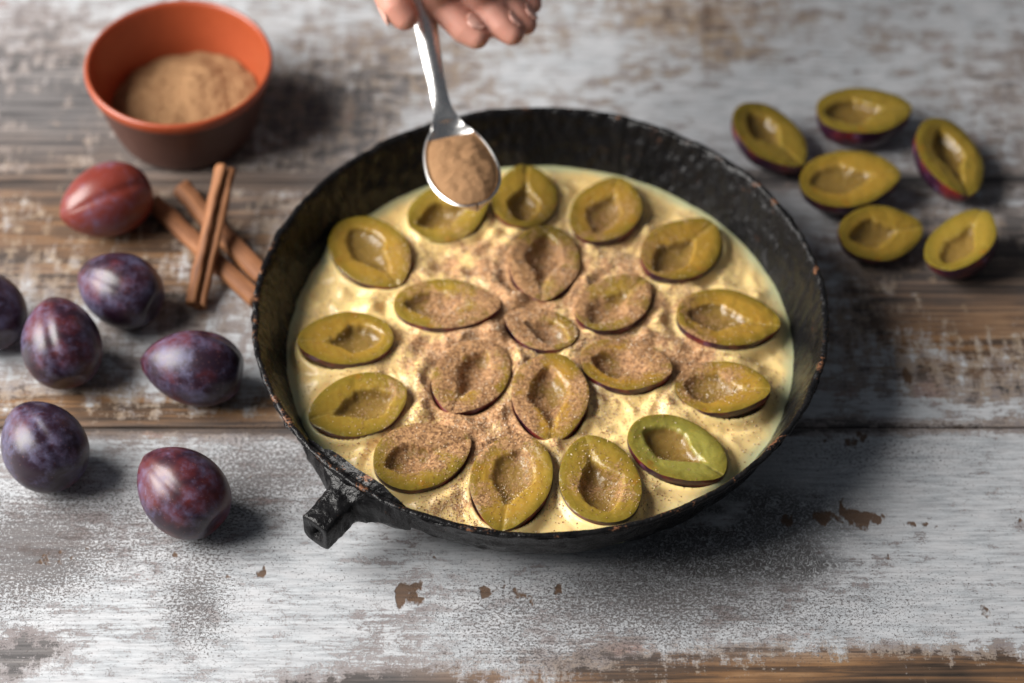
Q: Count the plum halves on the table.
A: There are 26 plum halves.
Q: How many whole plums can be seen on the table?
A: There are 7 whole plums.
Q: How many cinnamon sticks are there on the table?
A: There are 3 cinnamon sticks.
